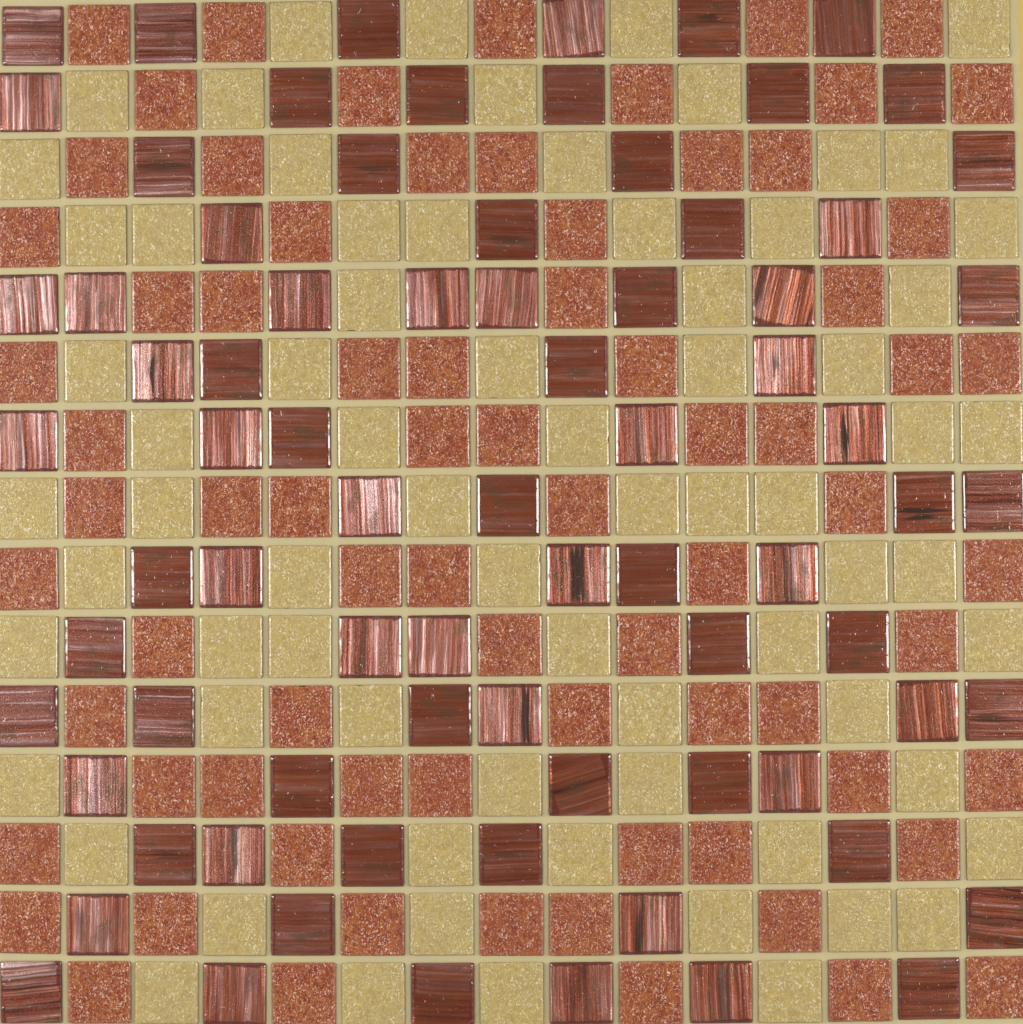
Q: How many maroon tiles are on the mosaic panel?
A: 77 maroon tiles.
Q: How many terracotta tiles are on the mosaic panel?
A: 76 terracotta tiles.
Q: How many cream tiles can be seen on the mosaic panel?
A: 72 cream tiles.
